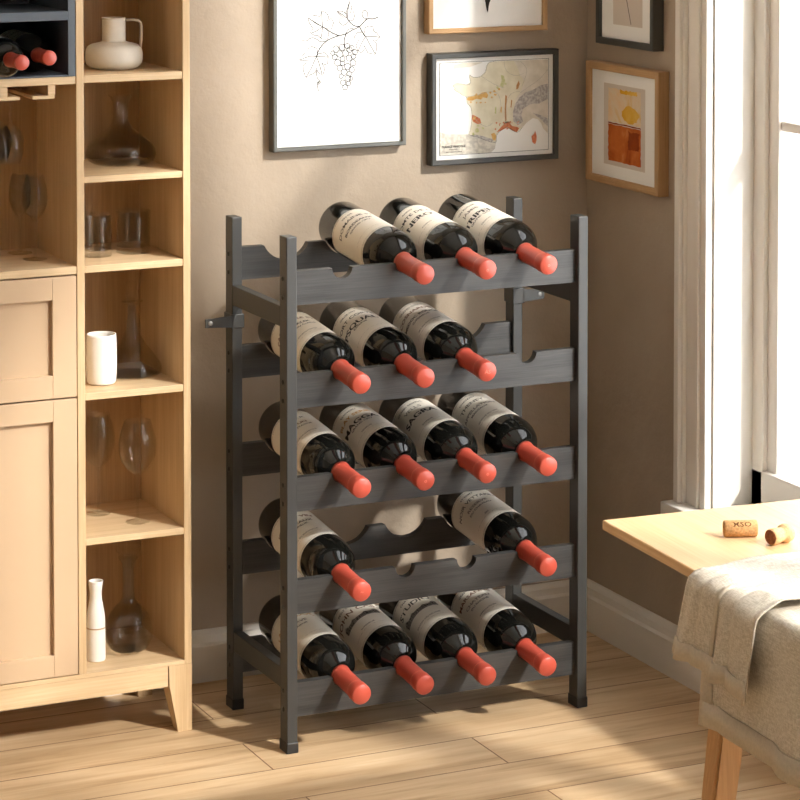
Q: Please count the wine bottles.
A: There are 18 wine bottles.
